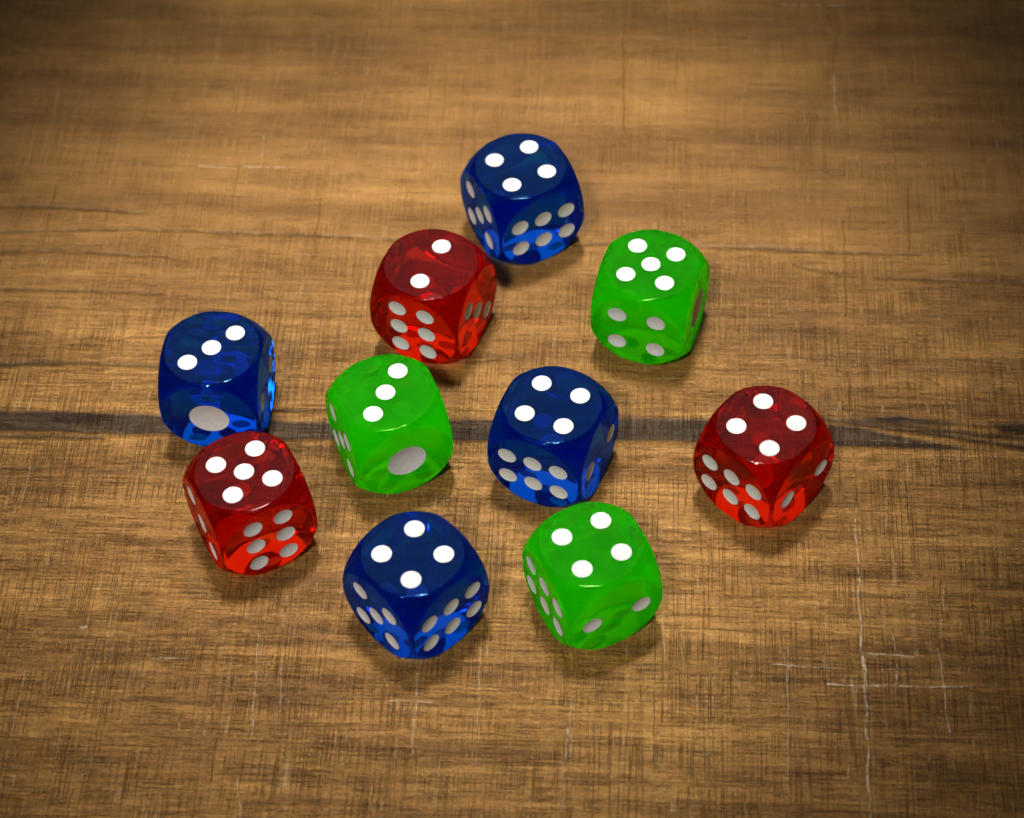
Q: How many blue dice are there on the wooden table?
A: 4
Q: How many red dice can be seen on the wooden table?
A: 3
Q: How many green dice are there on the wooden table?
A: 3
